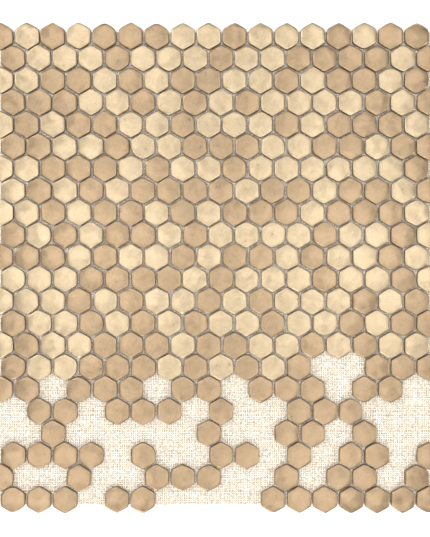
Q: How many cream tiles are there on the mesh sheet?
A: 136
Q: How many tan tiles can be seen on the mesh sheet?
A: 192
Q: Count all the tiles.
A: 328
